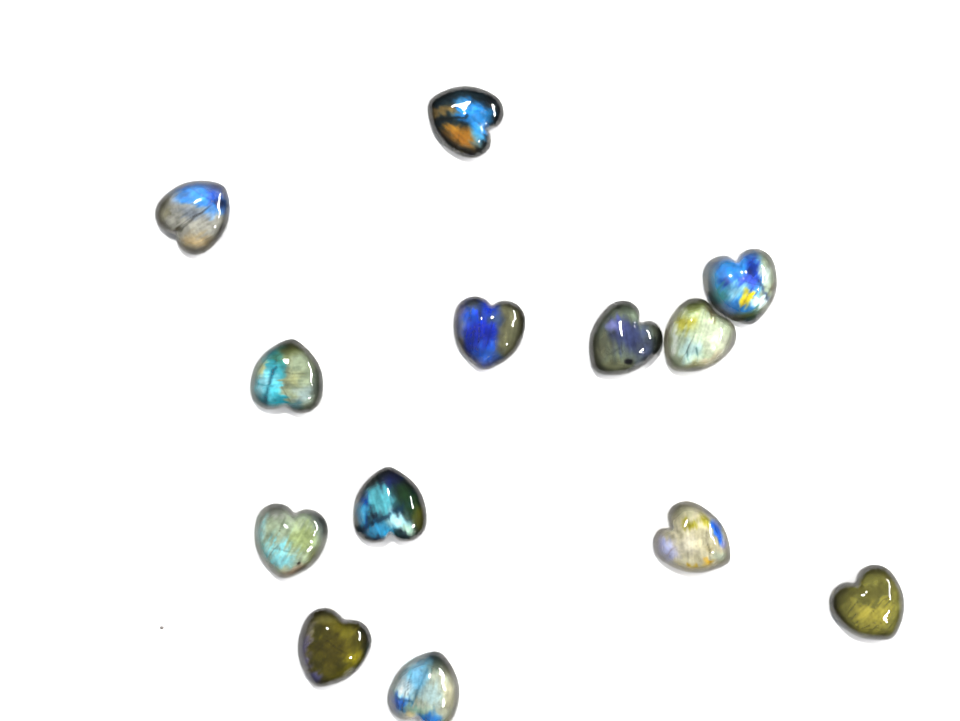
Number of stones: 13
